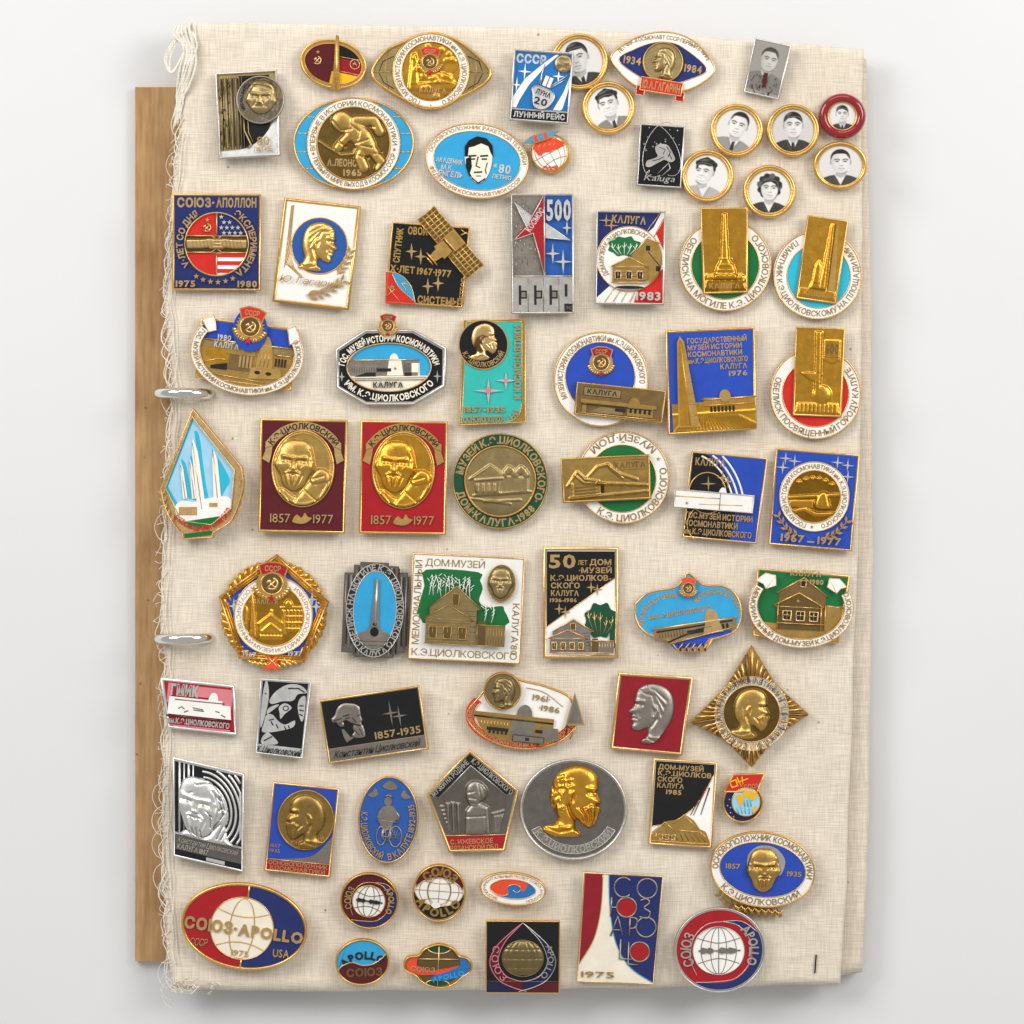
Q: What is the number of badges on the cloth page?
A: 67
